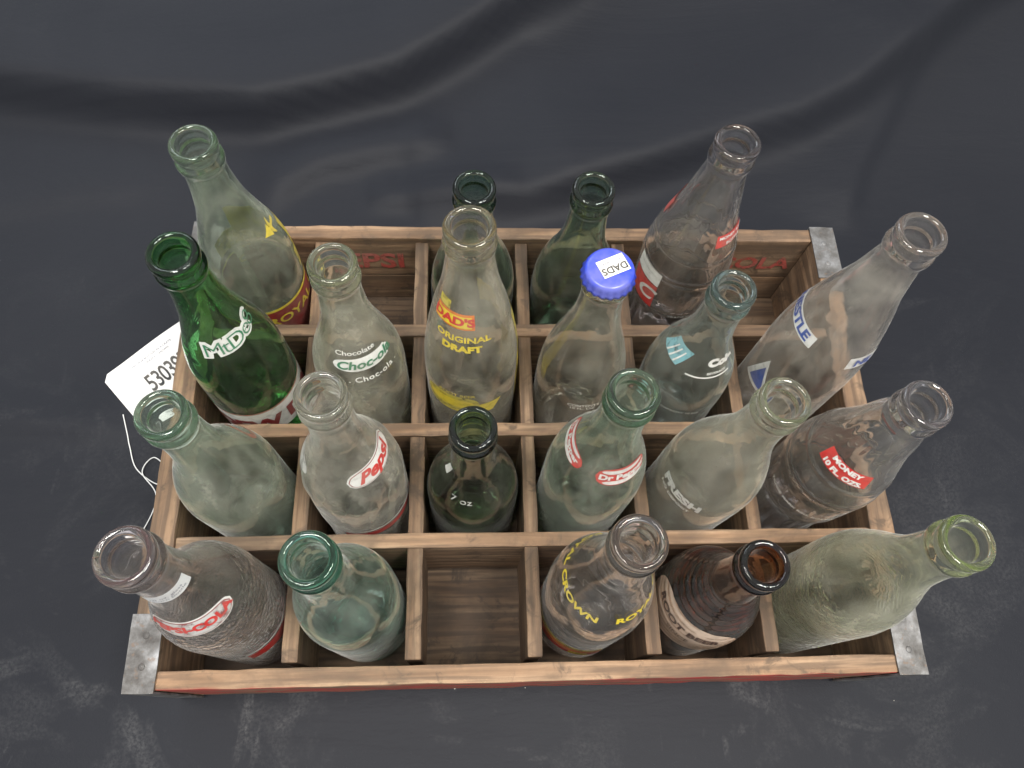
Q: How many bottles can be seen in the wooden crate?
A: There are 21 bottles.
